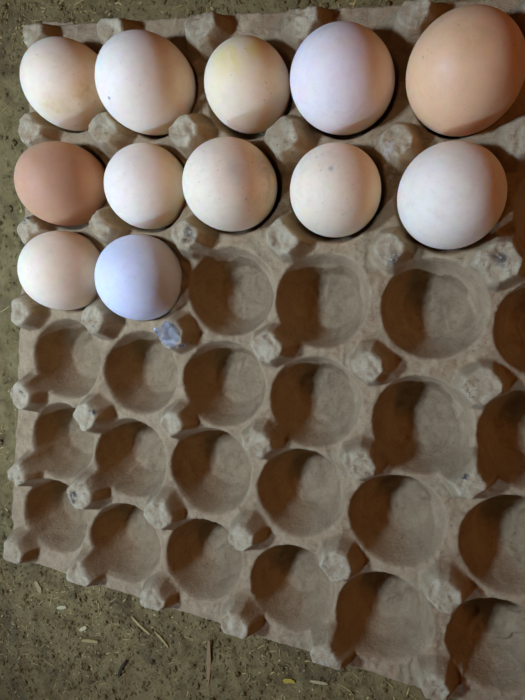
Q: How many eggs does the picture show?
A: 12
